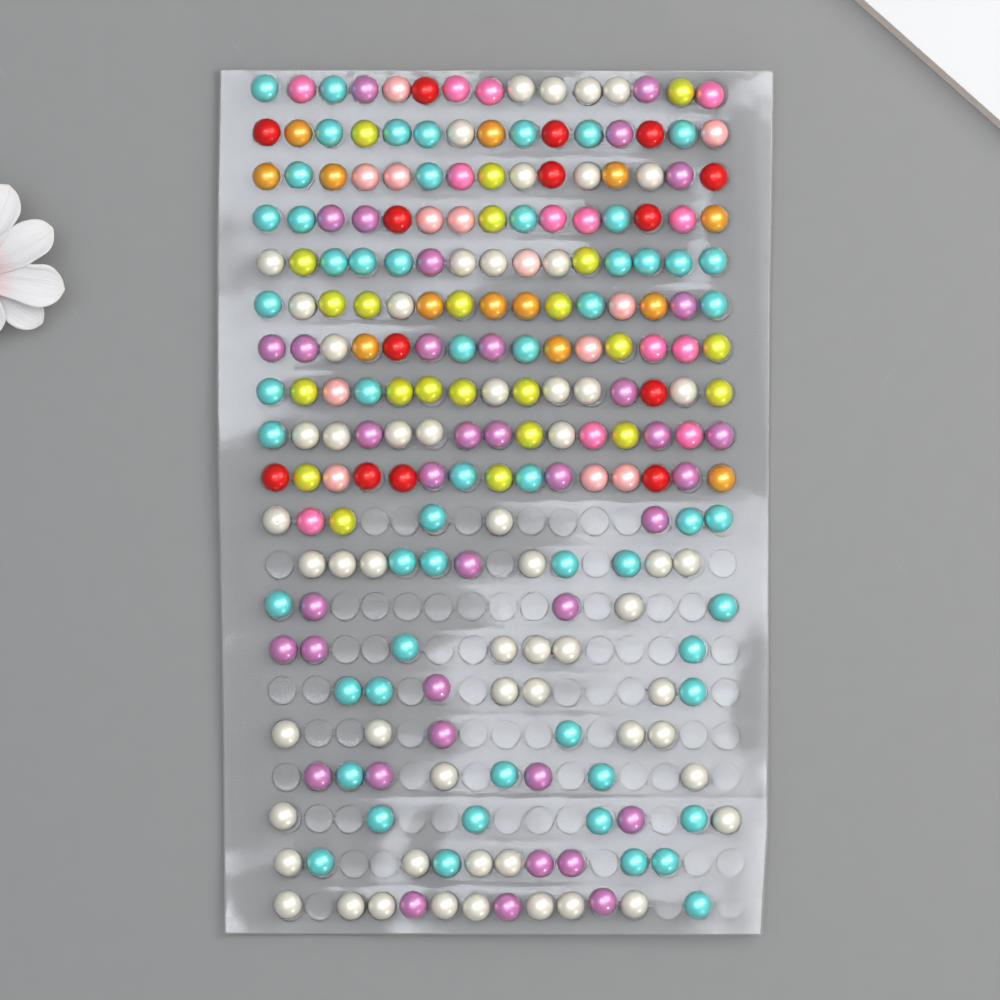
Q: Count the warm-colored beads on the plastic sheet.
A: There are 76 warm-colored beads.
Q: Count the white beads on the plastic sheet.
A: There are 59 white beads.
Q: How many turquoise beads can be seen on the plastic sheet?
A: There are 58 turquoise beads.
